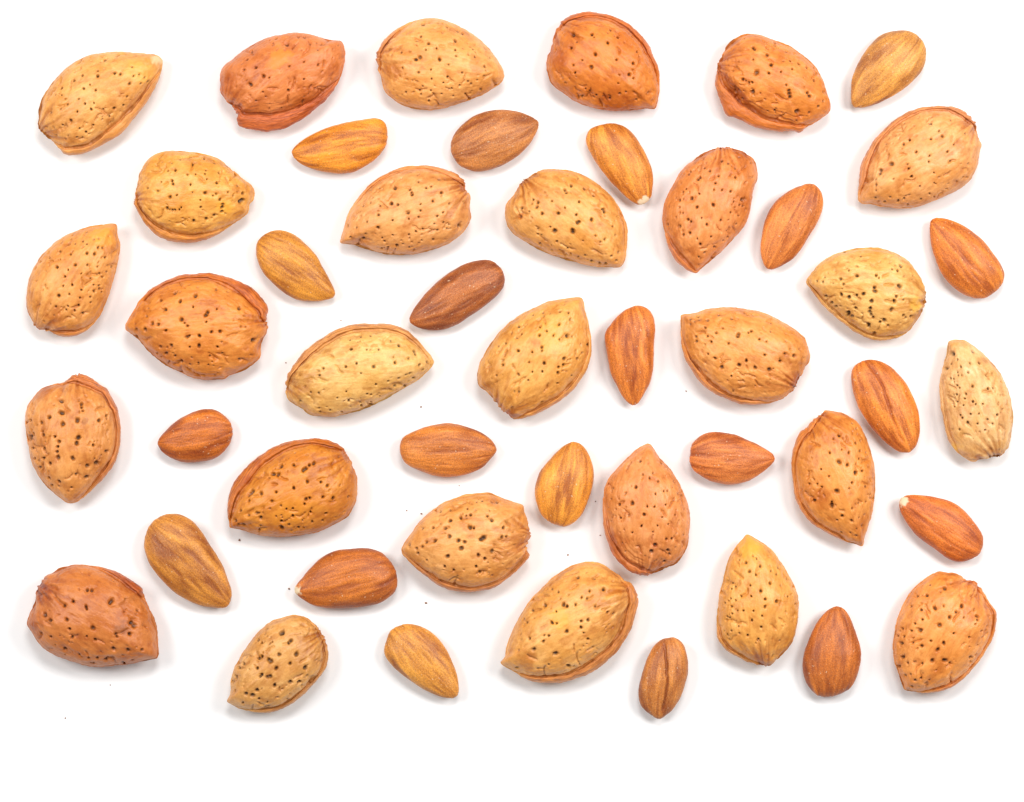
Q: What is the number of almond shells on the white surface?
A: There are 27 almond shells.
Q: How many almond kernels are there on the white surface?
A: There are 20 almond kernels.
